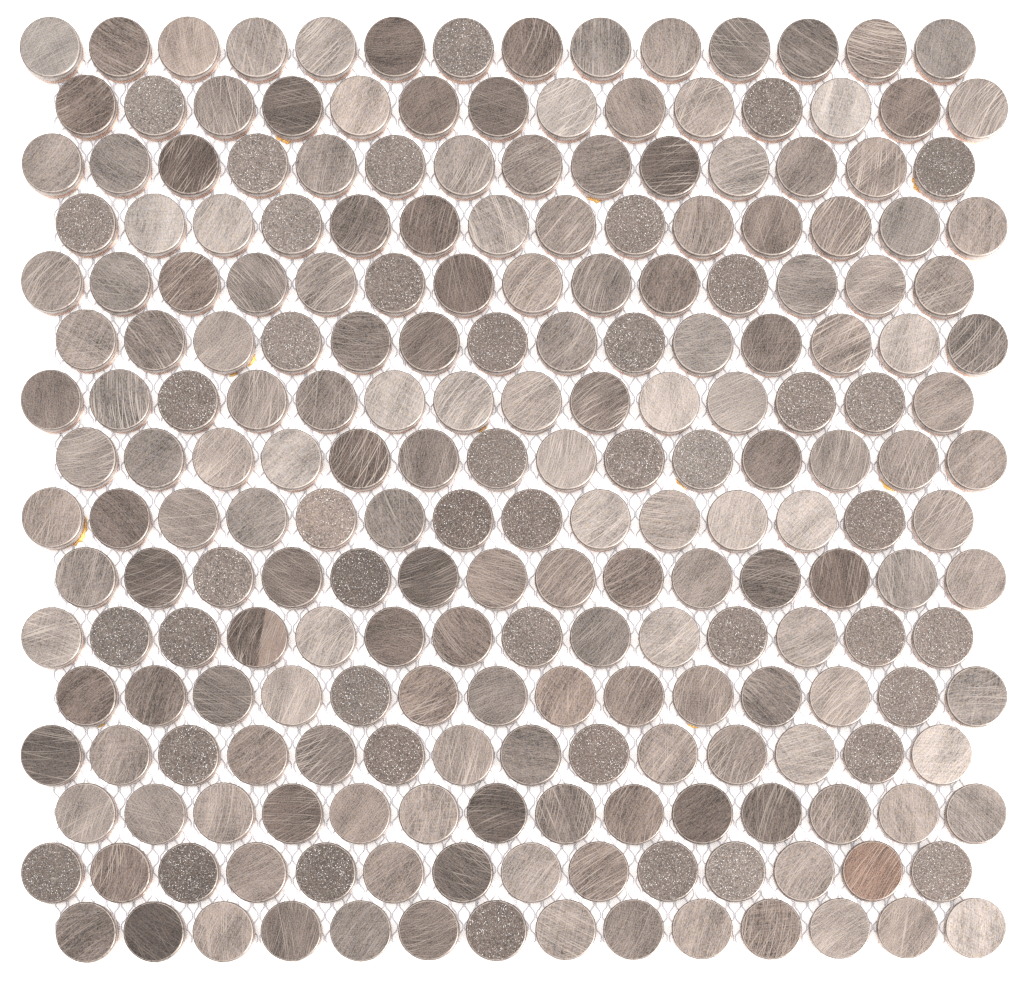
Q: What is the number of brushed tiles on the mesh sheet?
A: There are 179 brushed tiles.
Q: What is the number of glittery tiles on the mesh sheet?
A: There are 45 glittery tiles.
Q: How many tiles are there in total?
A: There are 224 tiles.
